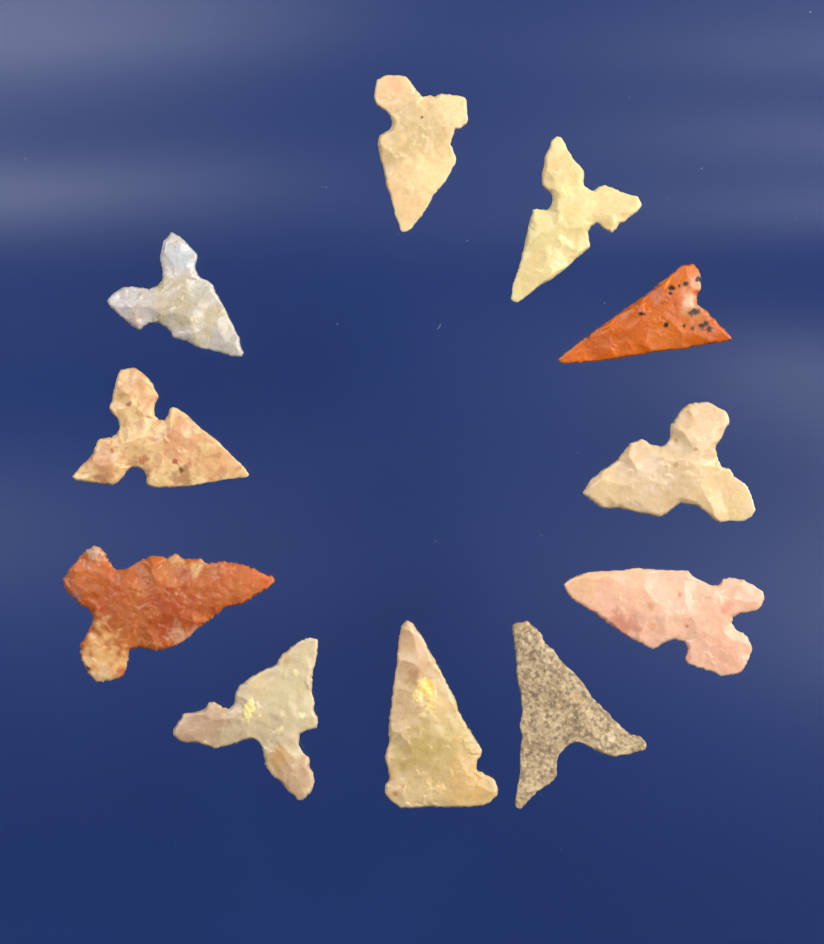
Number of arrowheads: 11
